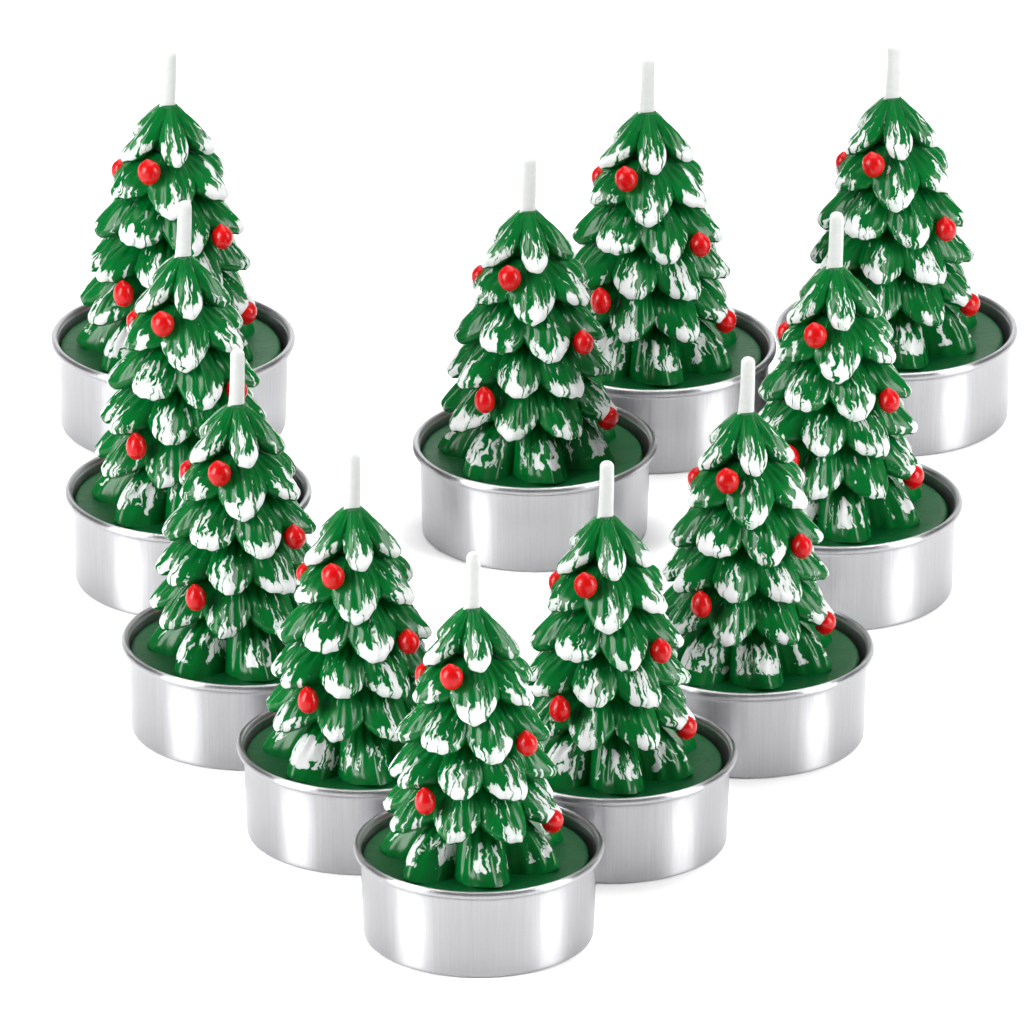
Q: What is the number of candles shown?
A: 11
